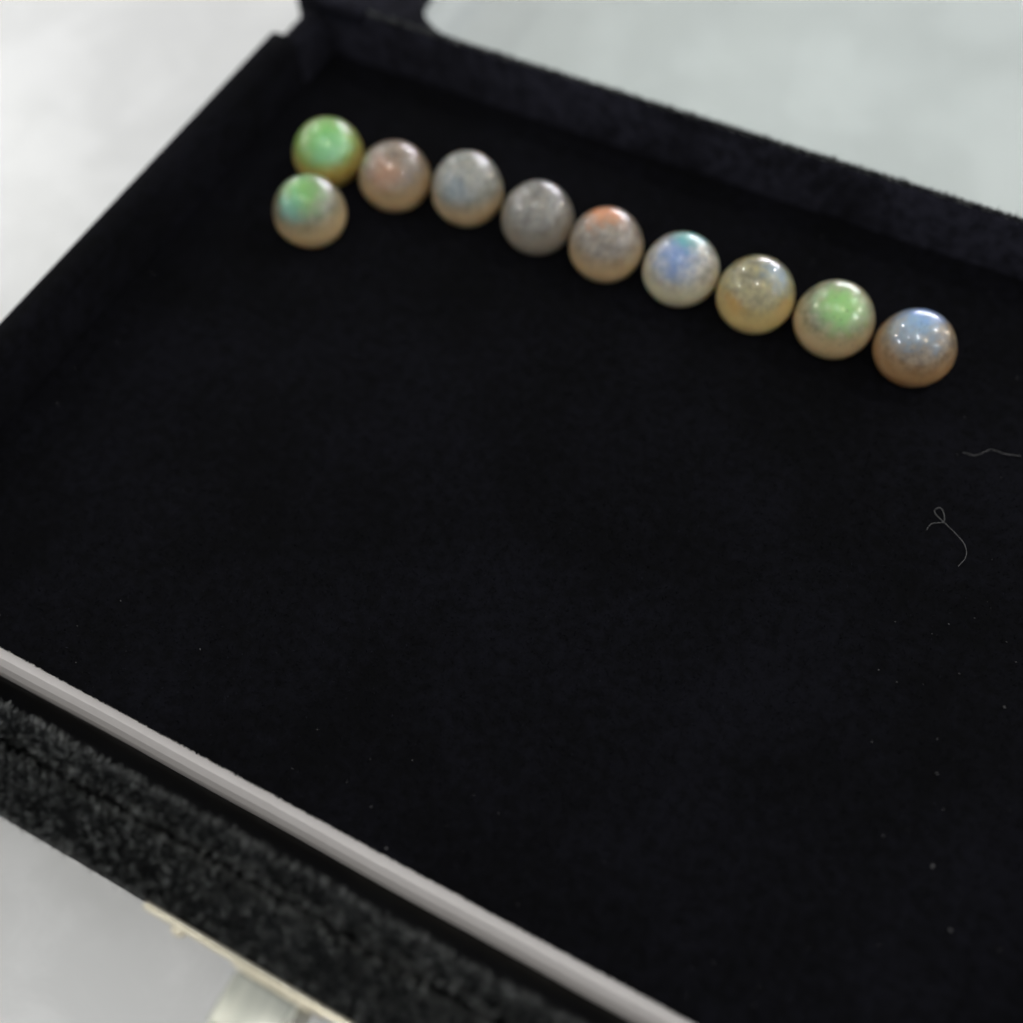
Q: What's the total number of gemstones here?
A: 10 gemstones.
